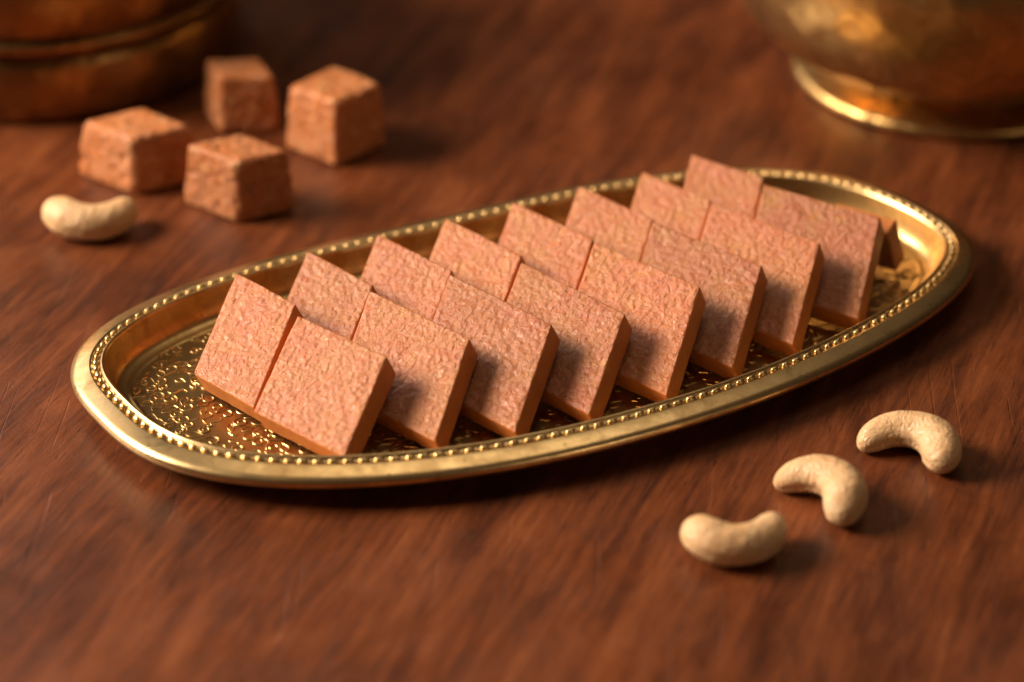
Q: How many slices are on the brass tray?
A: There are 17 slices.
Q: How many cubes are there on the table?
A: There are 4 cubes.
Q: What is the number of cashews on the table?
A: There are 4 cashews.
